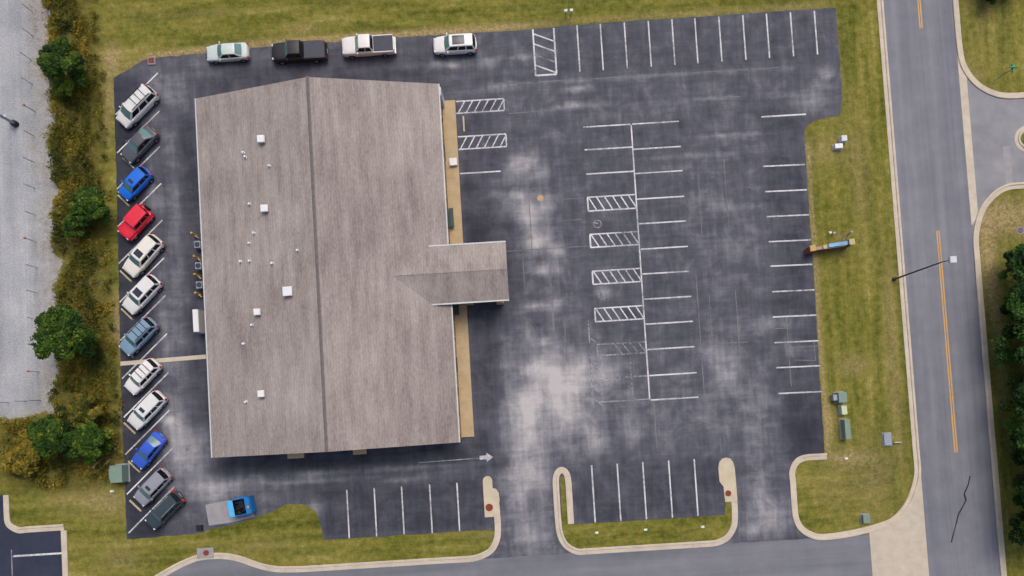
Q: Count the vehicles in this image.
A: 16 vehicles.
